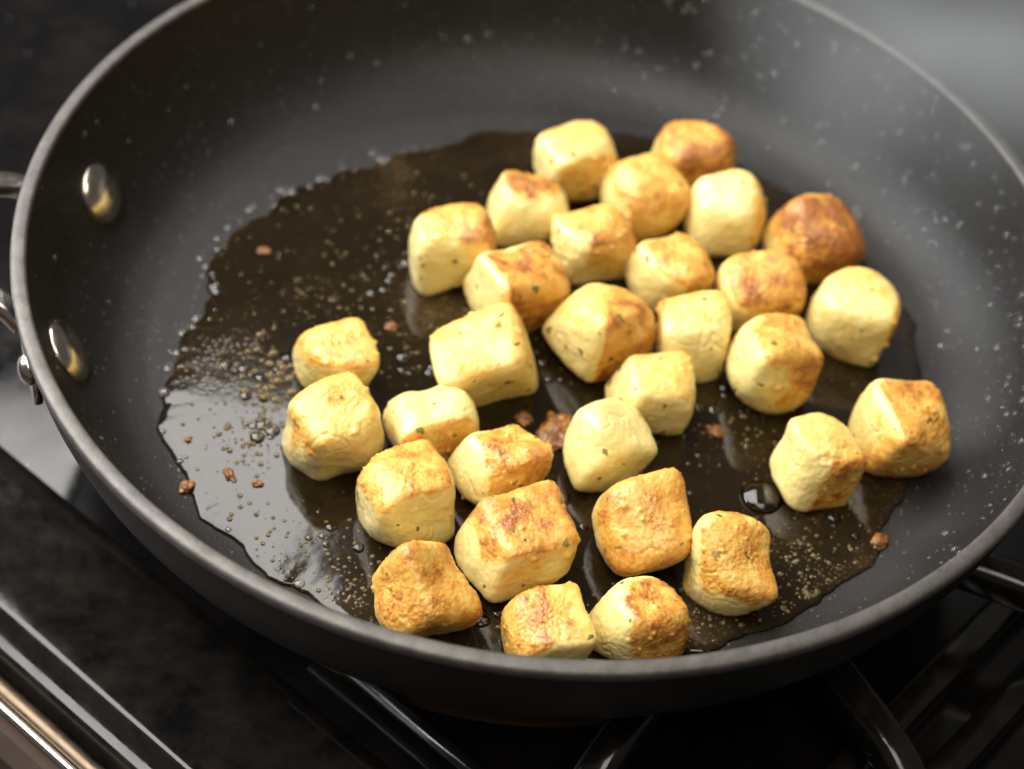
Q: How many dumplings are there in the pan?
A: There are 31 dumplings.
